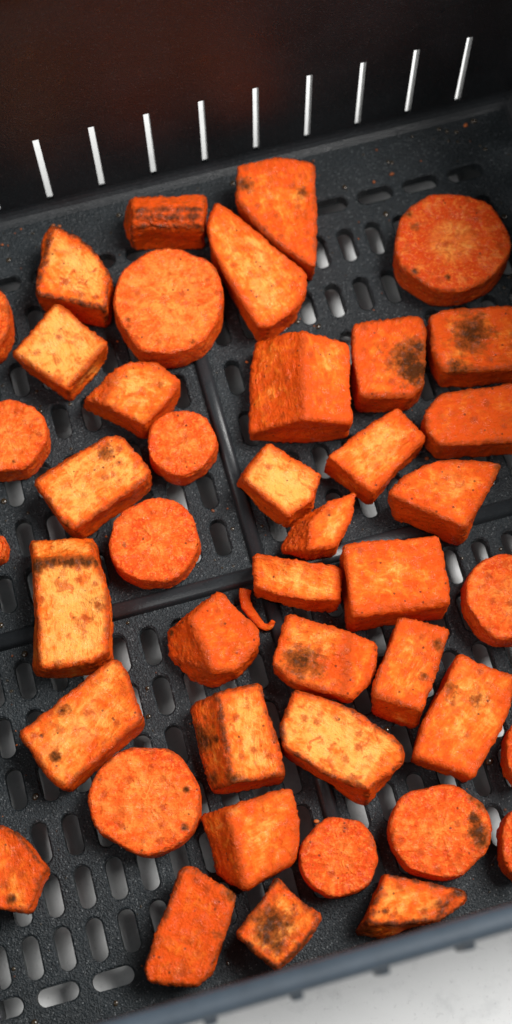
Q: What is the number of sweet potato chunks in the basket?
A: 30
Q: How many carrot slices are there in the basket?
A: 13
